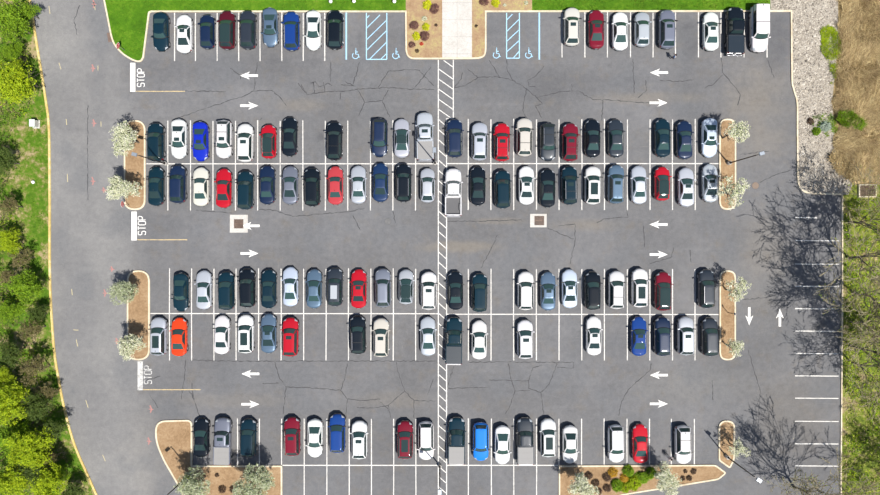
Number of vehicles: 121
